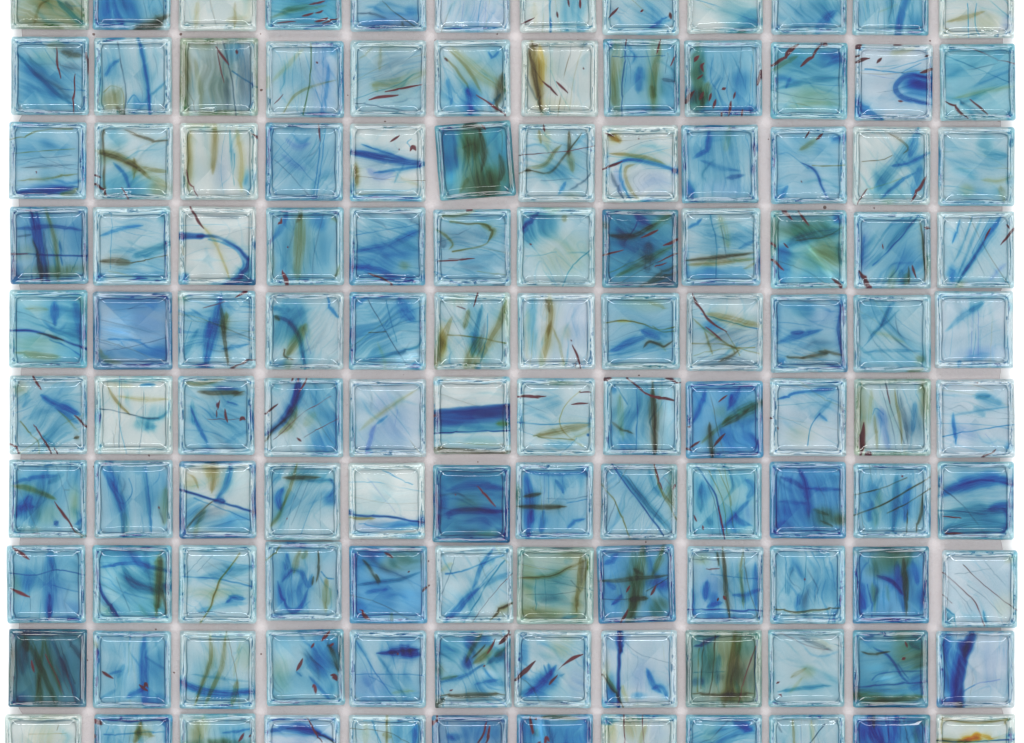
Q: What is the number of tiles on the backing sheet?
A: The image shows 120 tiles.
